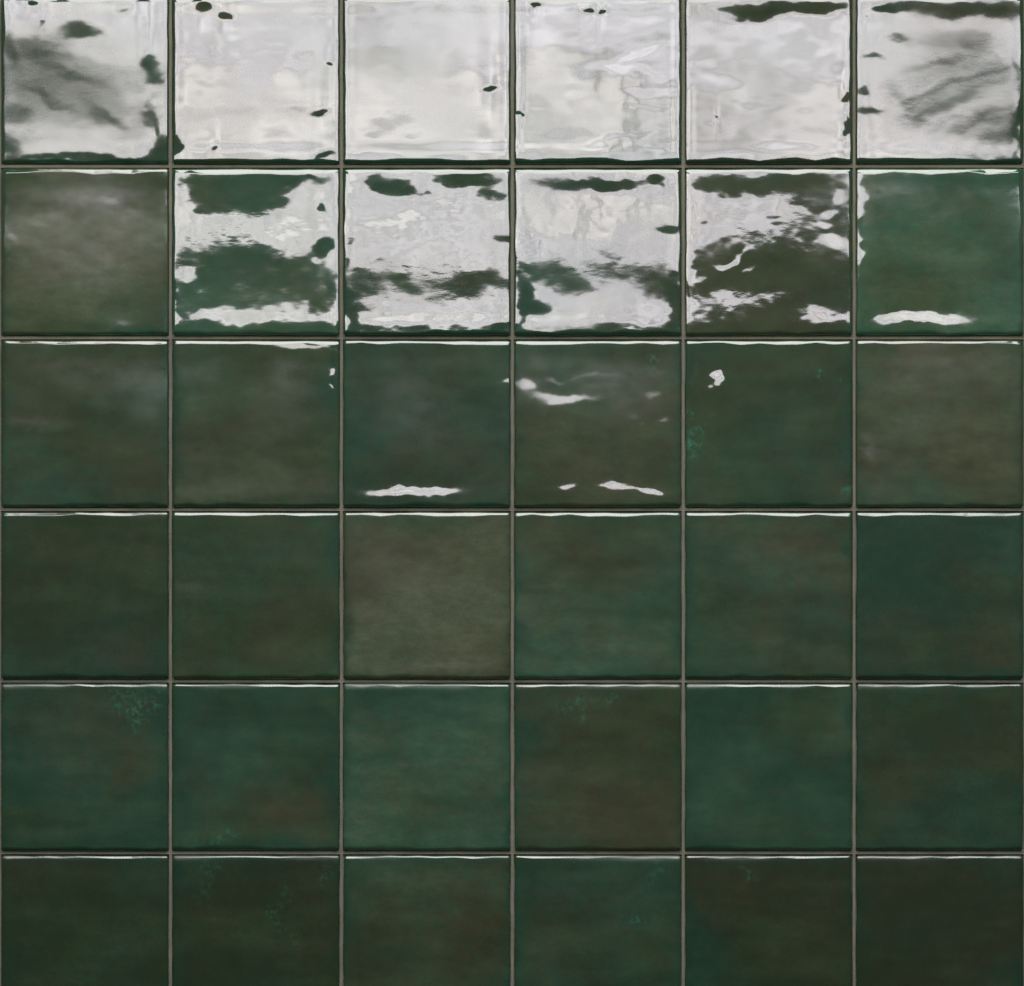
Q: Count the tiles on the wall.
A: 36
